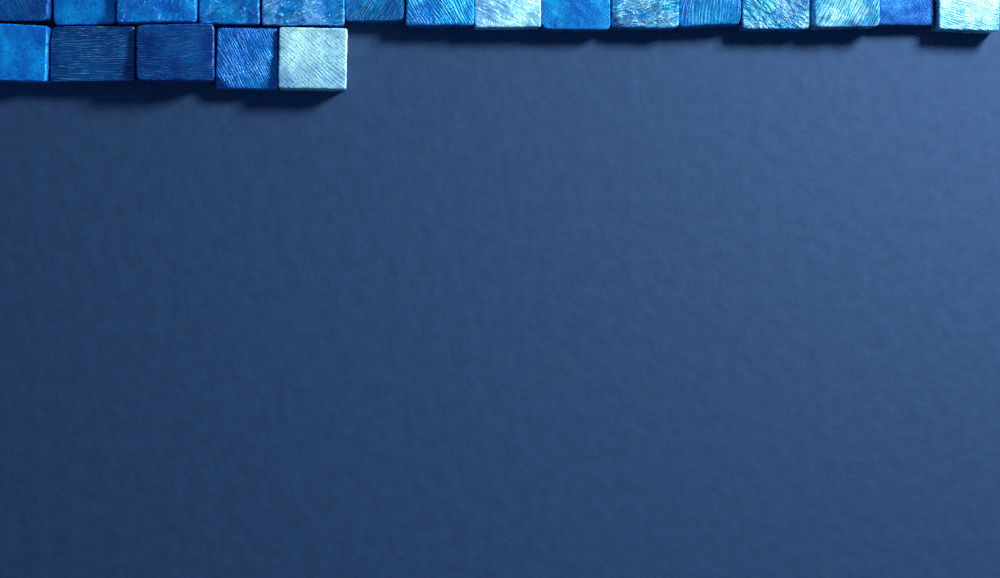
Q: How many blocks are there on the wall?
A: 20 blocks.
